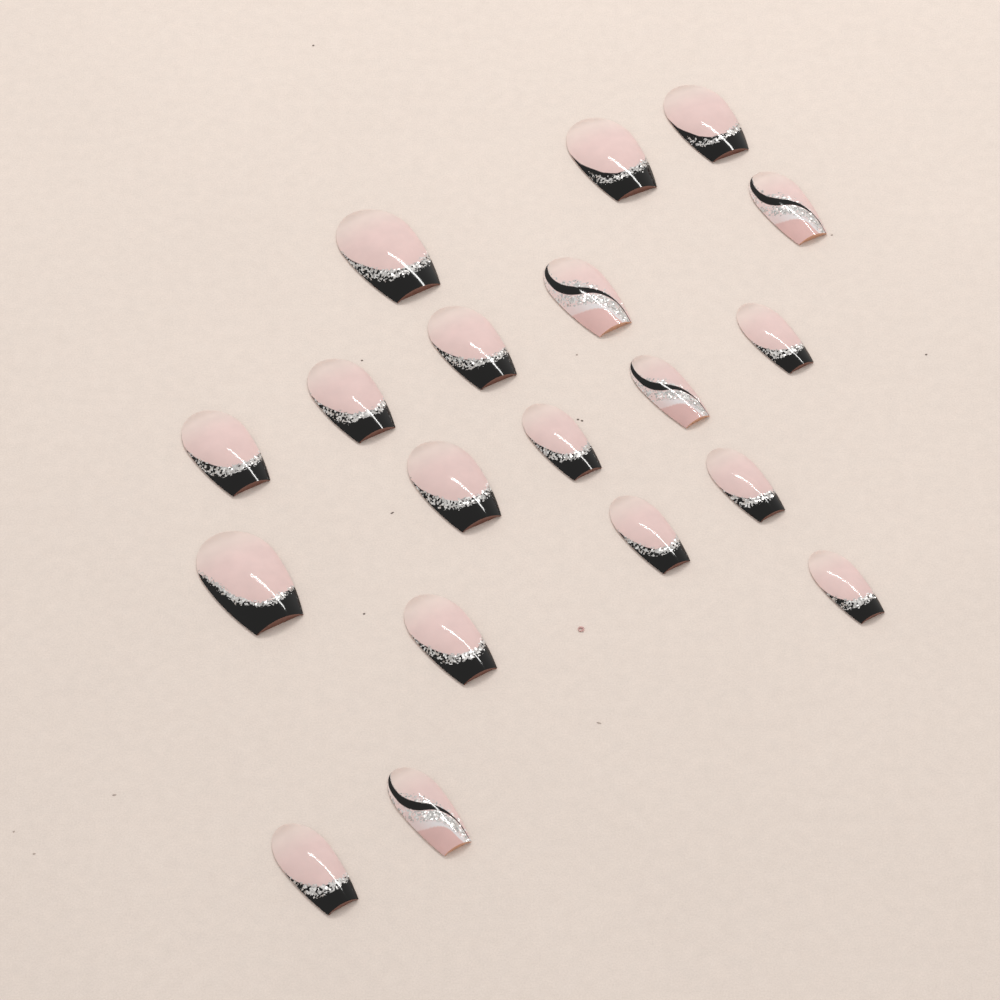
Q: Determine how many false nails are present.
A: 19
